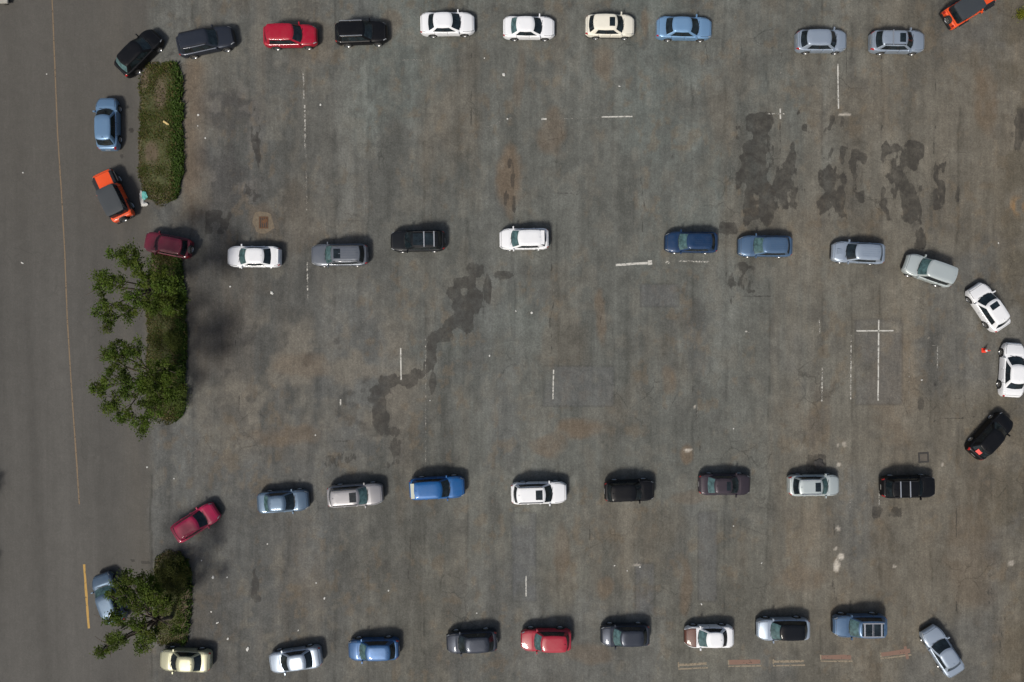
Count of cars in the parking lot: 45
